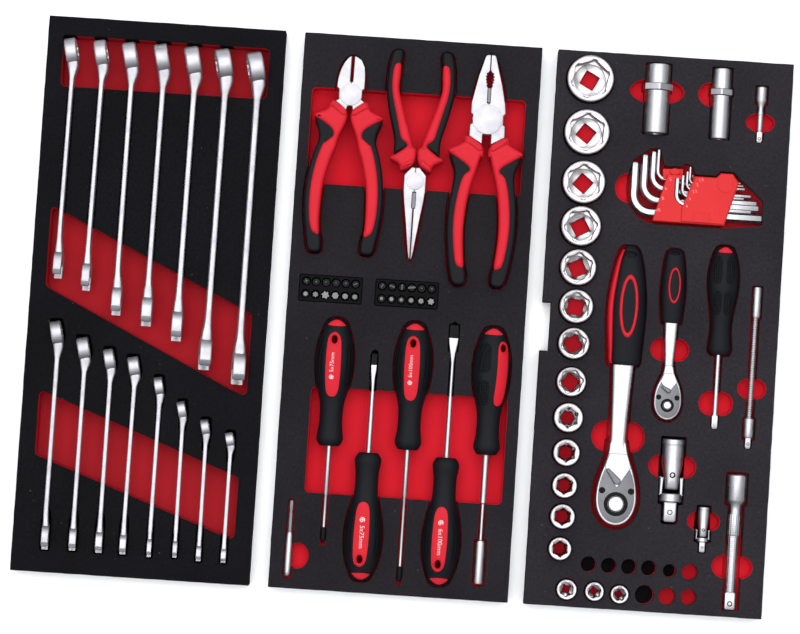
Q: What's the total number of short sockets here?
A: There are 16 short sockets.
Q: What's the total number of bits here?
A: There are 24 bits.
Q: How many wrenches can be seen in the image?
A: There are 15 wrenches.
